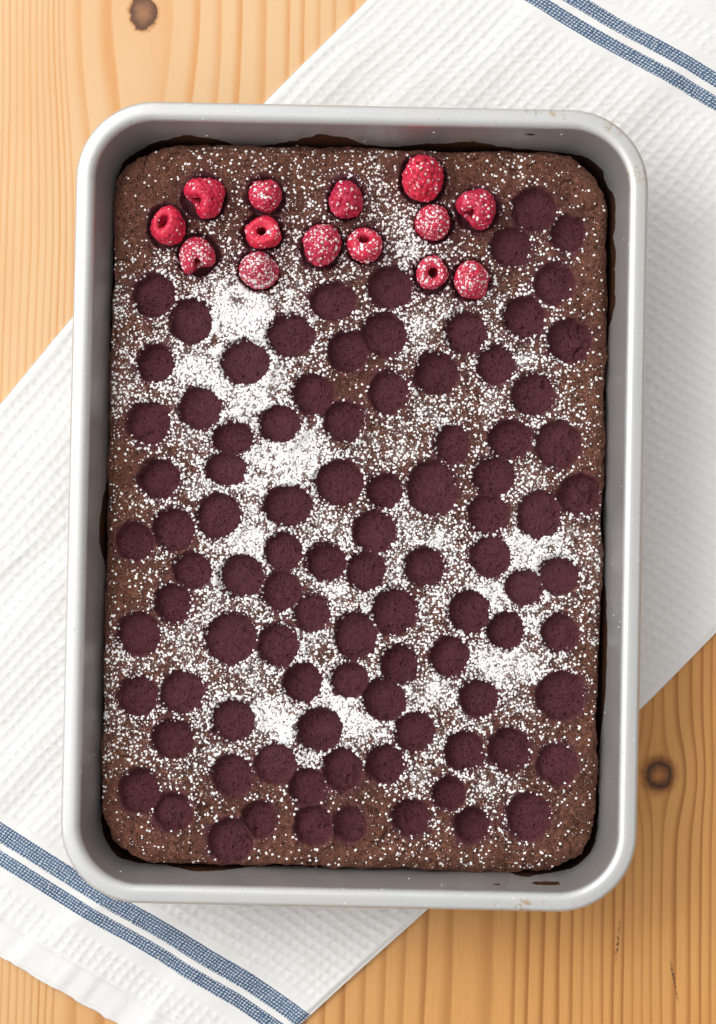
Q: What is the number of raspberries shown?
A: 14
